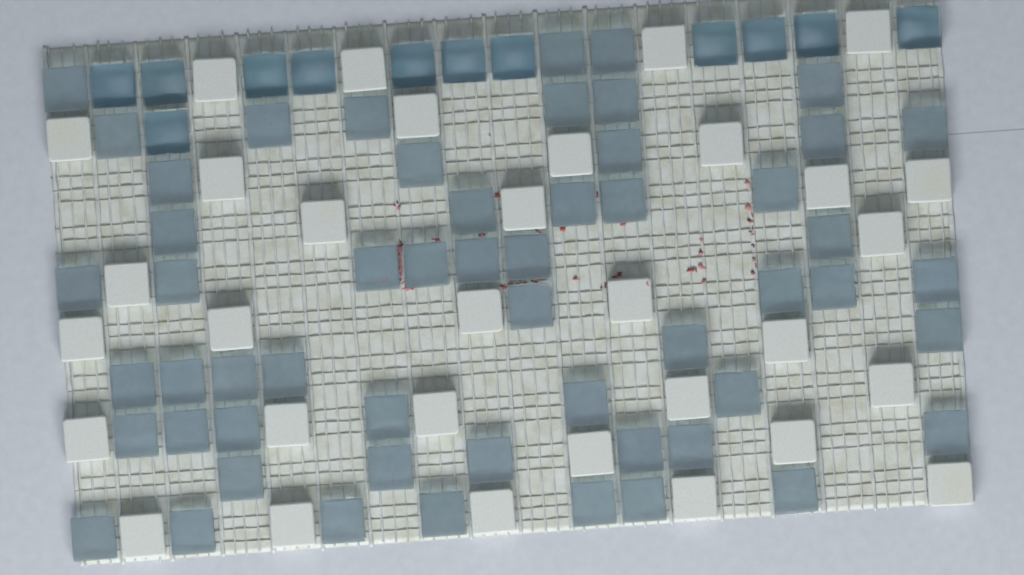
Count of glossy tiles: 12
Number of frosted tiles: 55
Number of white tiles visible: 32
